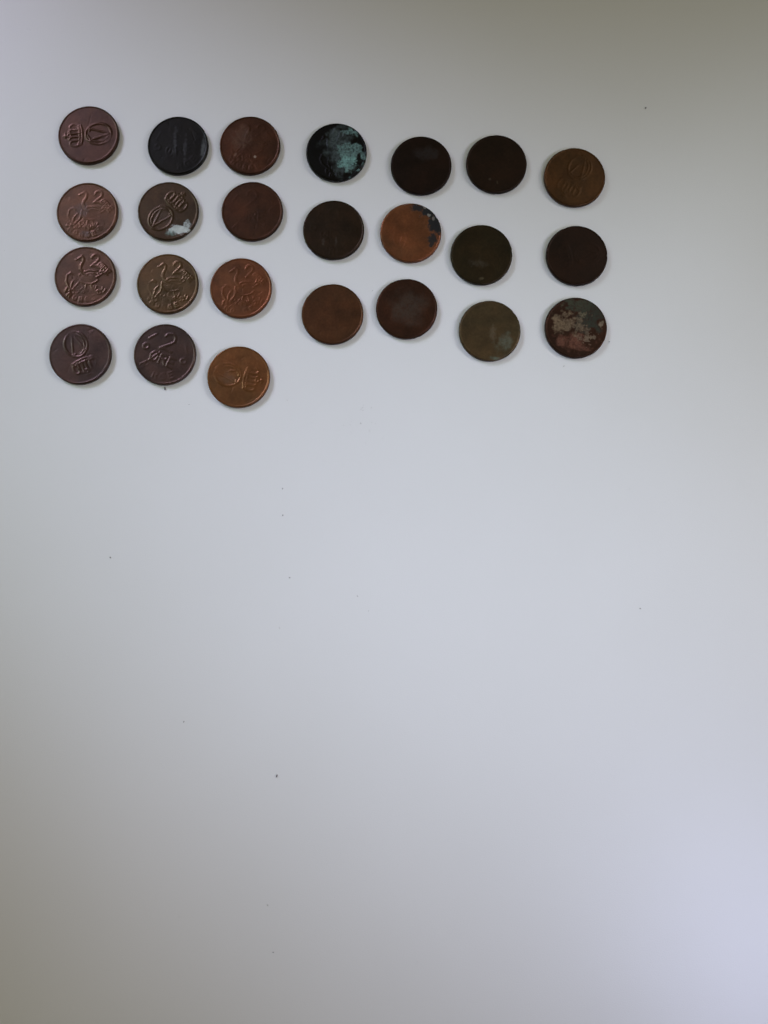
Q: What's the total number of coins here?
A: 24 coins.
